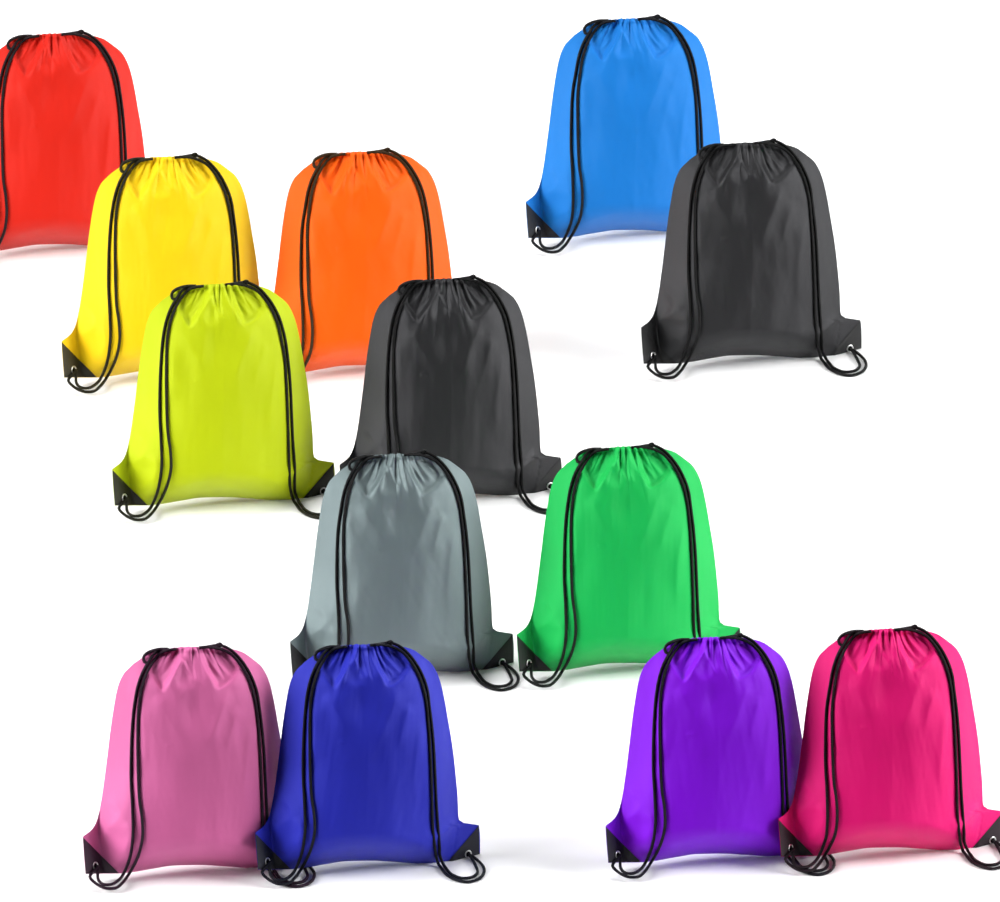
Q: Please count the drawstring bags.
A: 13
